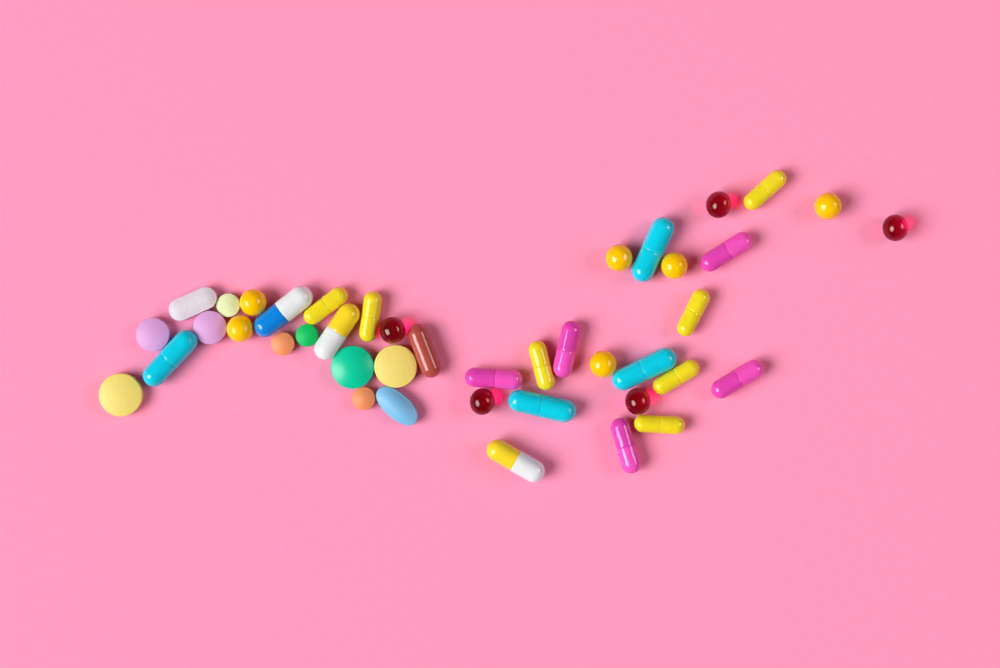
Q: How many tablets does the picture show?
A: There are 11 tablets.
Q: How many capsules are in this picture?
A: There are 20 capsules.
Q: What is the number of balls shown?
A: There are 11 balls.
